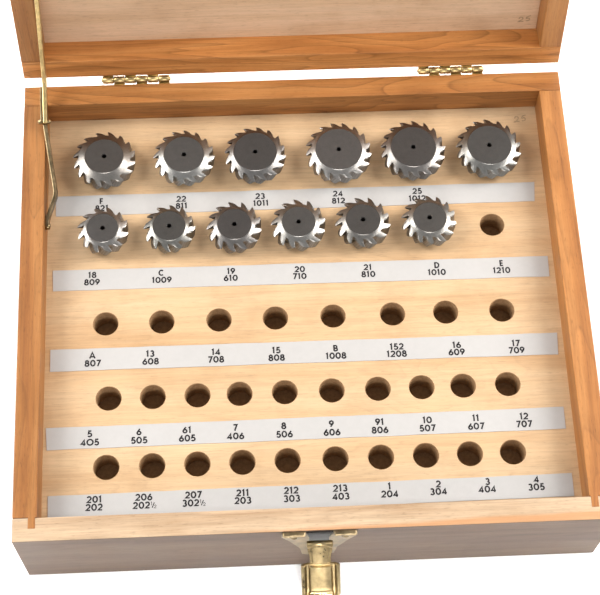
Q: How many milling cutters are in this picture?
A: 12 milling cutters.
